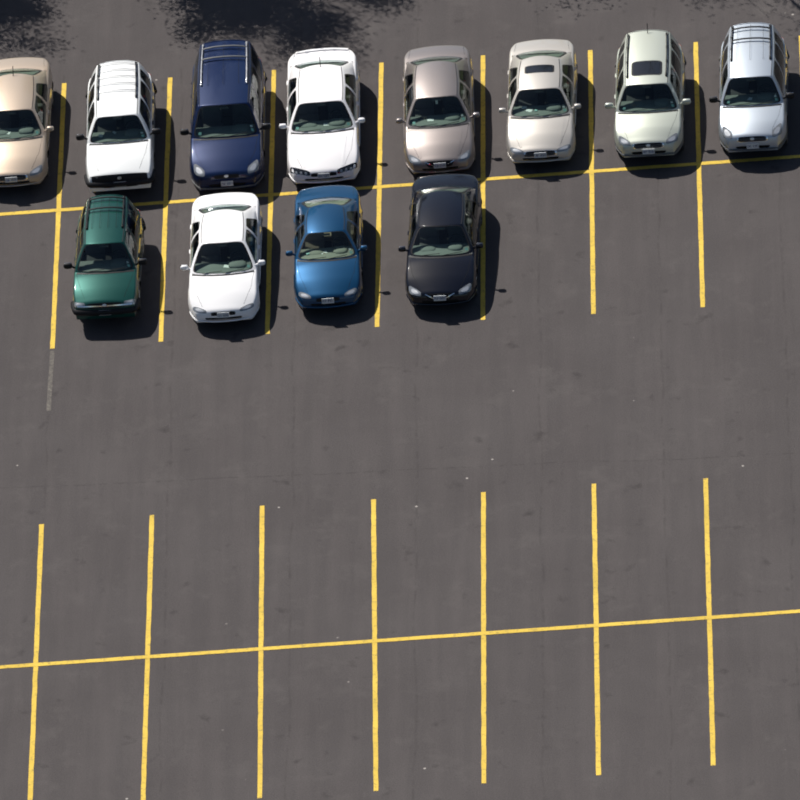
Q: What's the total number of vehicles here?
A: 12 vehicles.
